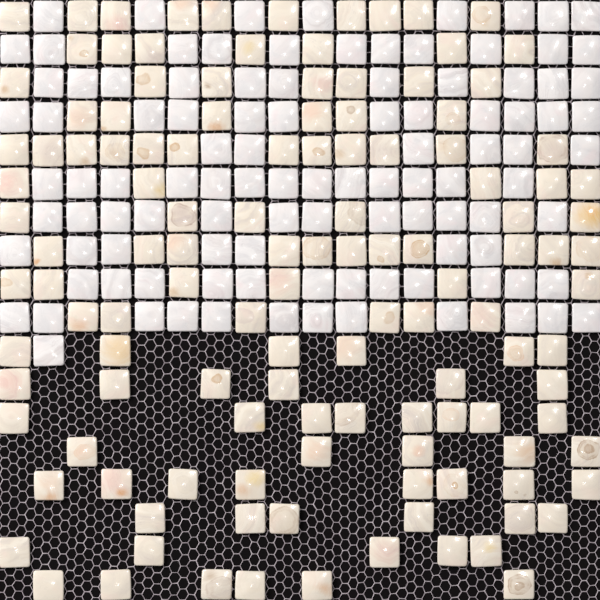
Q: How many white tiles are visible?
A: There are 105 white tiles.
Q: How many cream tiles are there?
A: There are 126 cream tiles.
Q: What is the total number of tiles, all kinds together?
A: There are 231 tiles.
